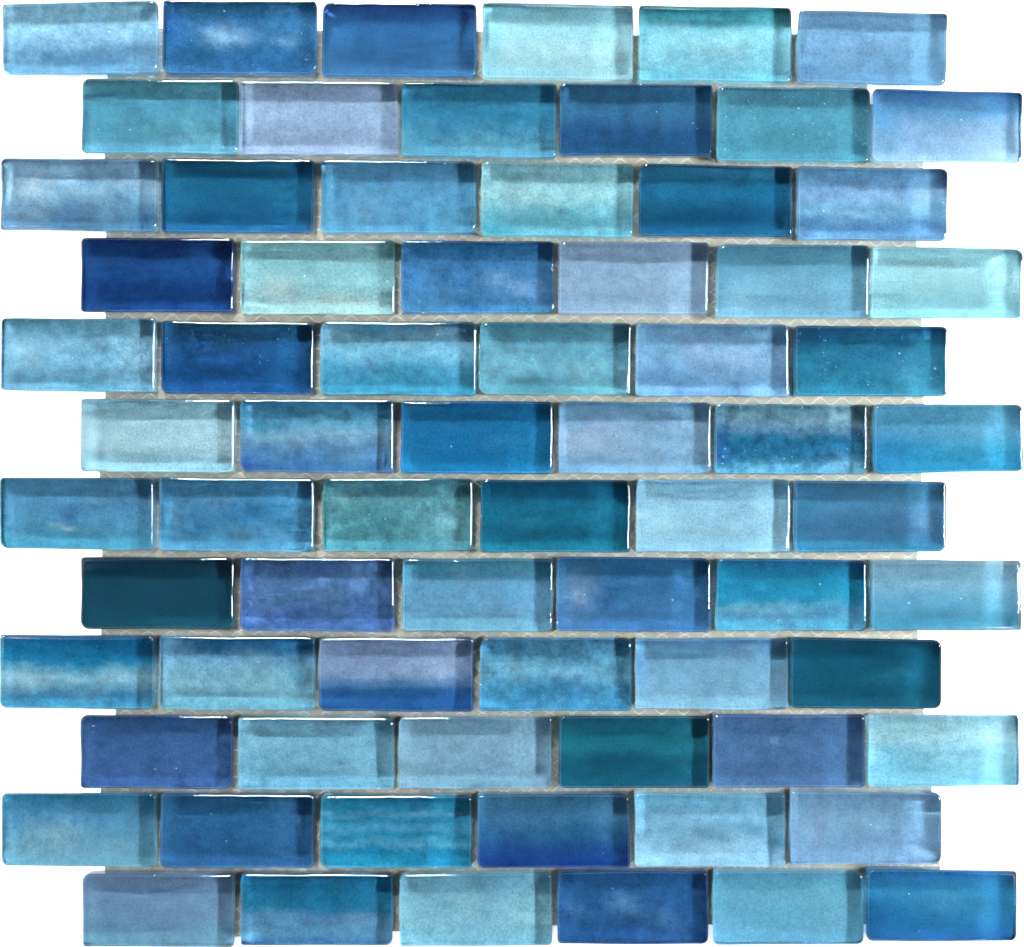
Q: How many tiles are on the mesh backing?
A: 72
